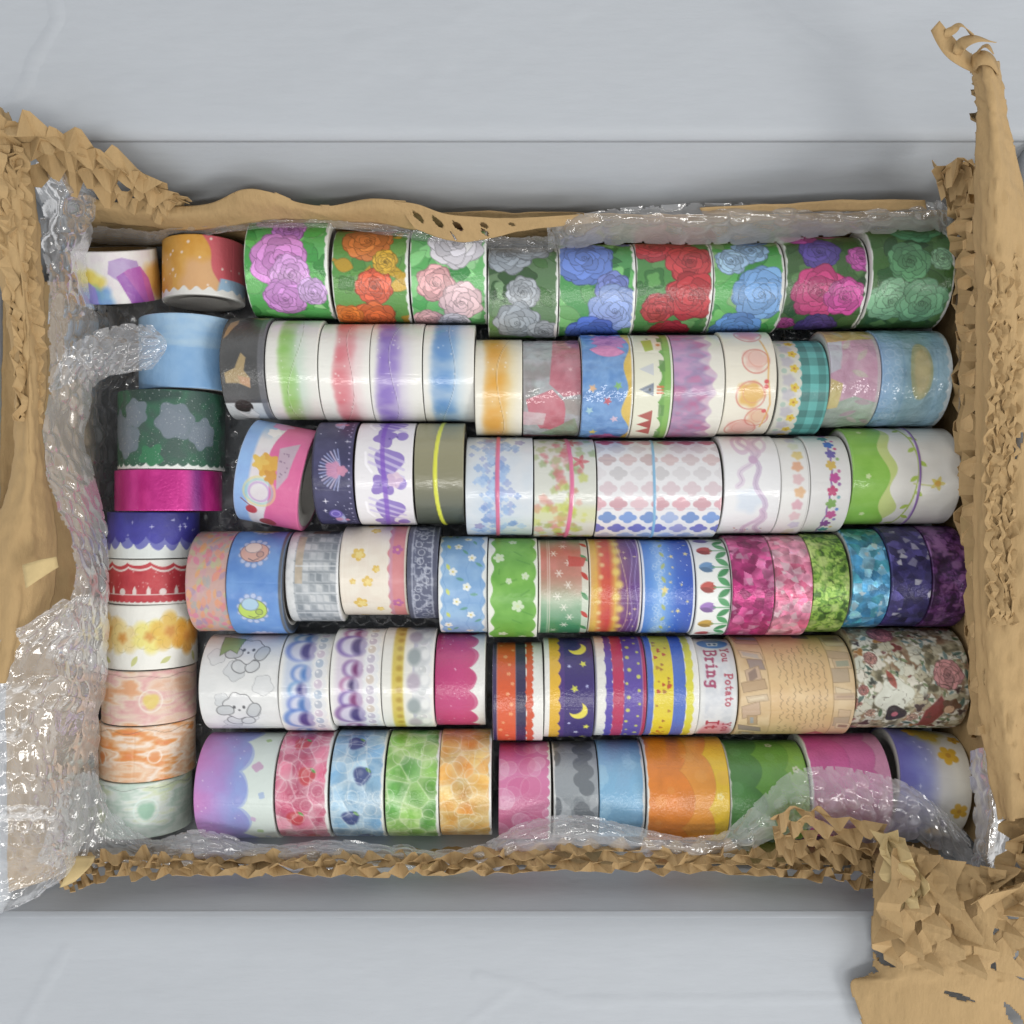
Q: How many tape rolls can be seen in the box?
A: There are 86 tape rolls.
